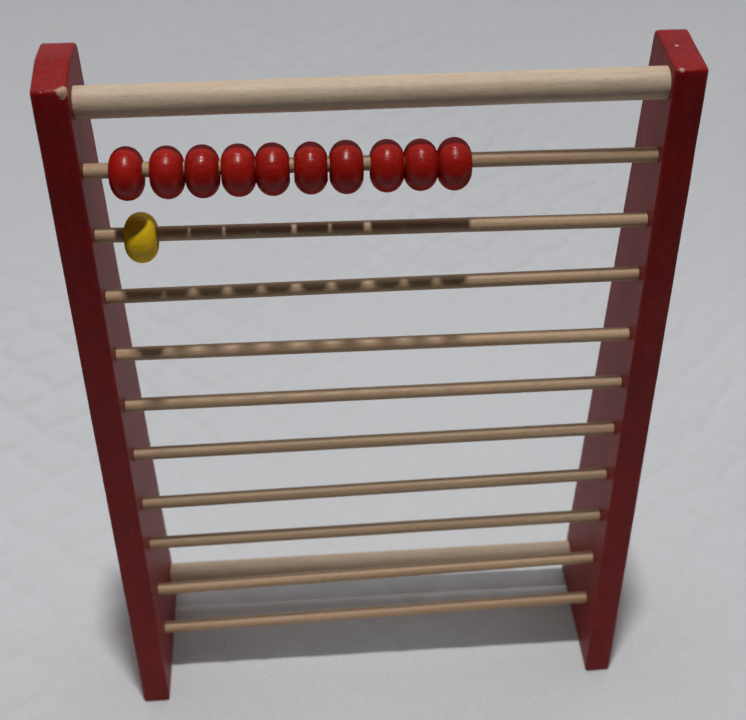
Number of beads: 11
